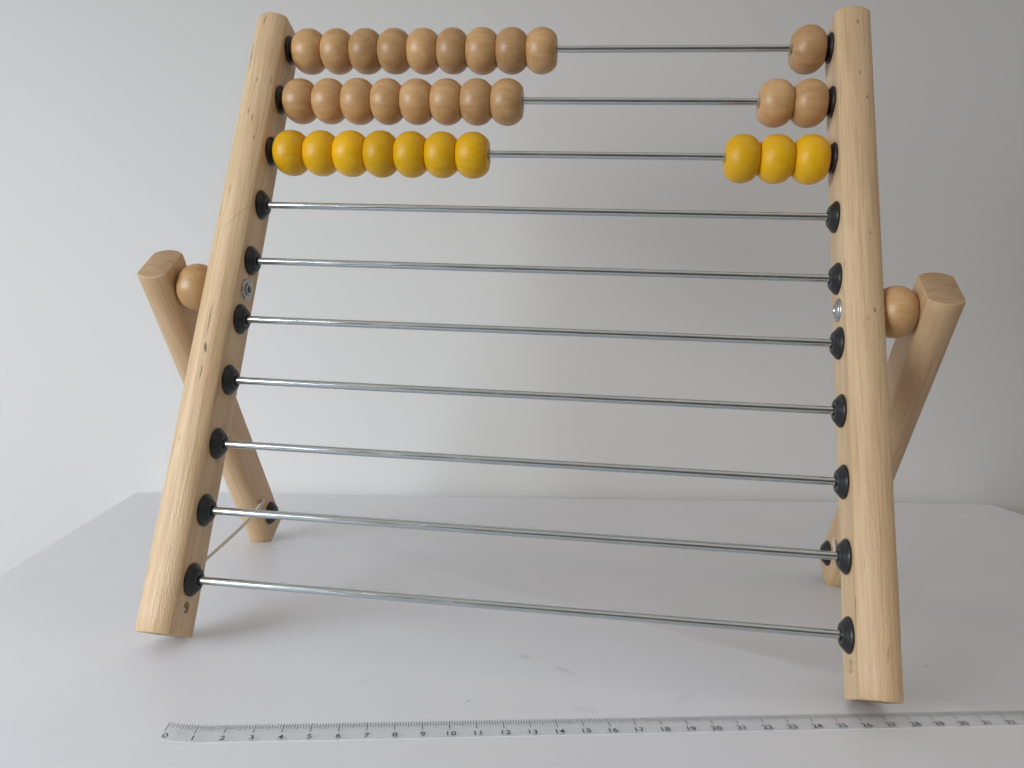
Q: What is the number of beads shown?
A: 30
